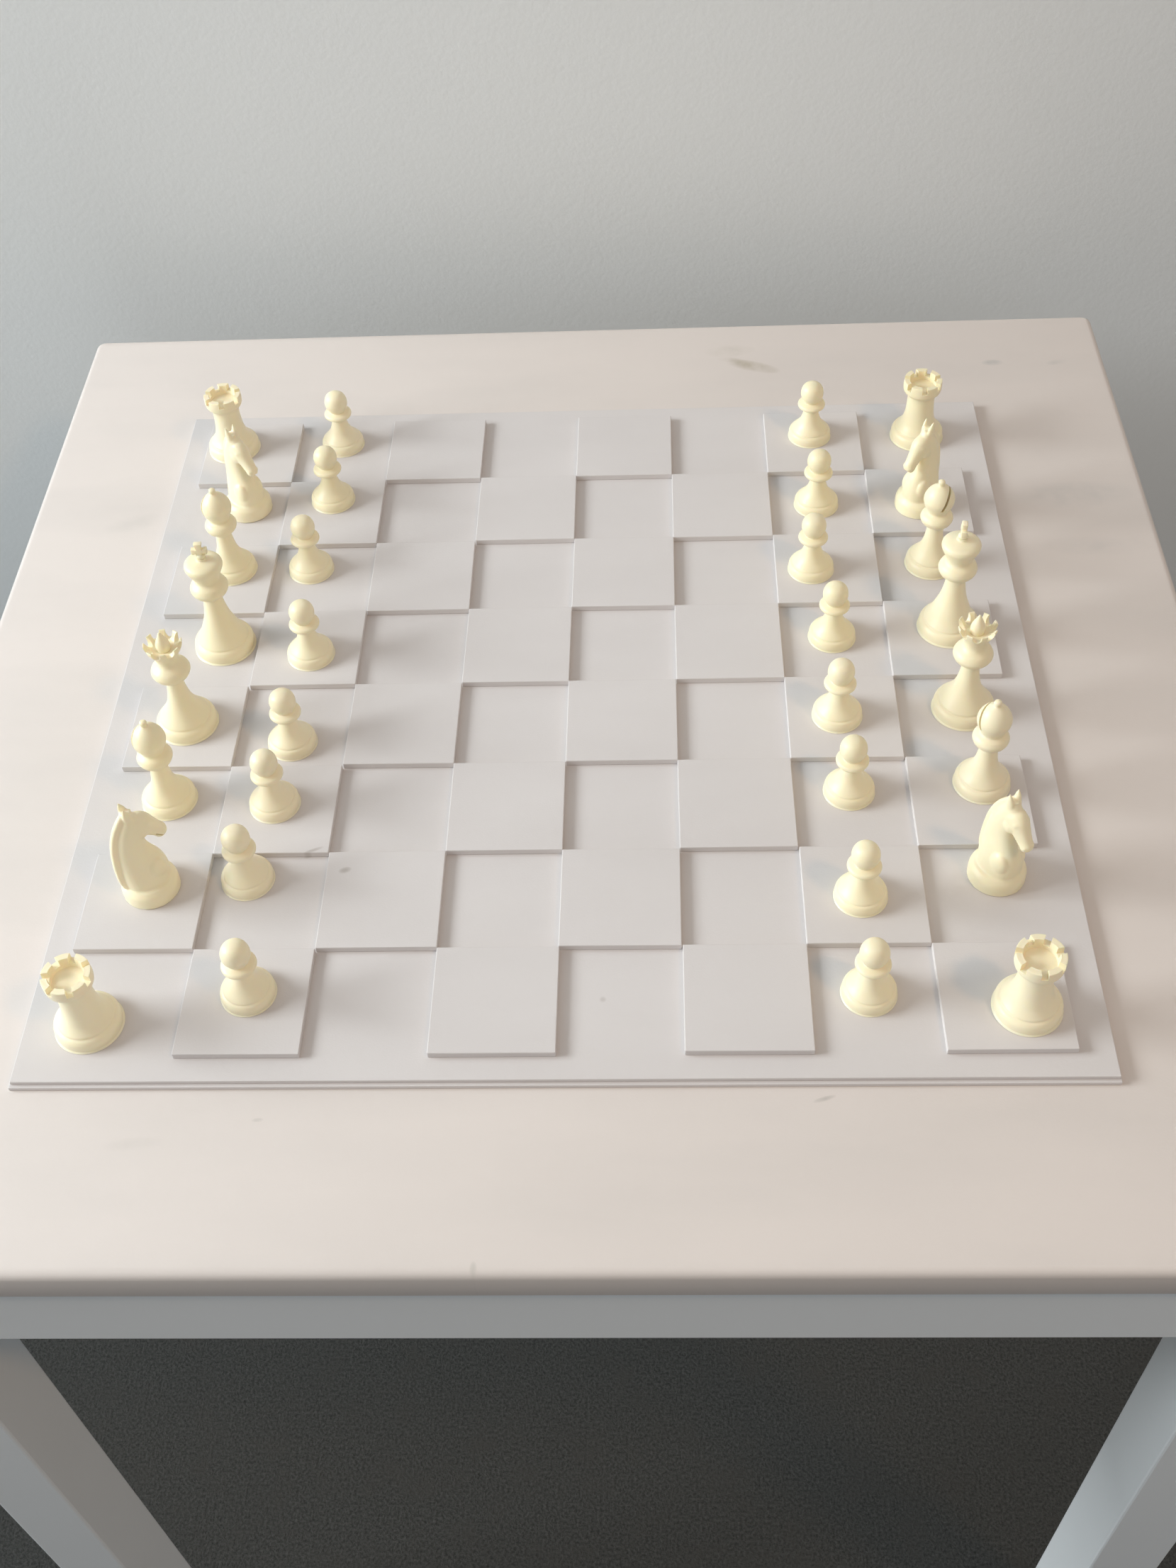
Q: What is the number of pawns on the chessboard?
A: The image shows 16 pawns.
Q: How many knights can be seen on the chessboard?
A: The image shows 4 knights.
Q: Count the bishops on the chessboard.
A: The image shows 4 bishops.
